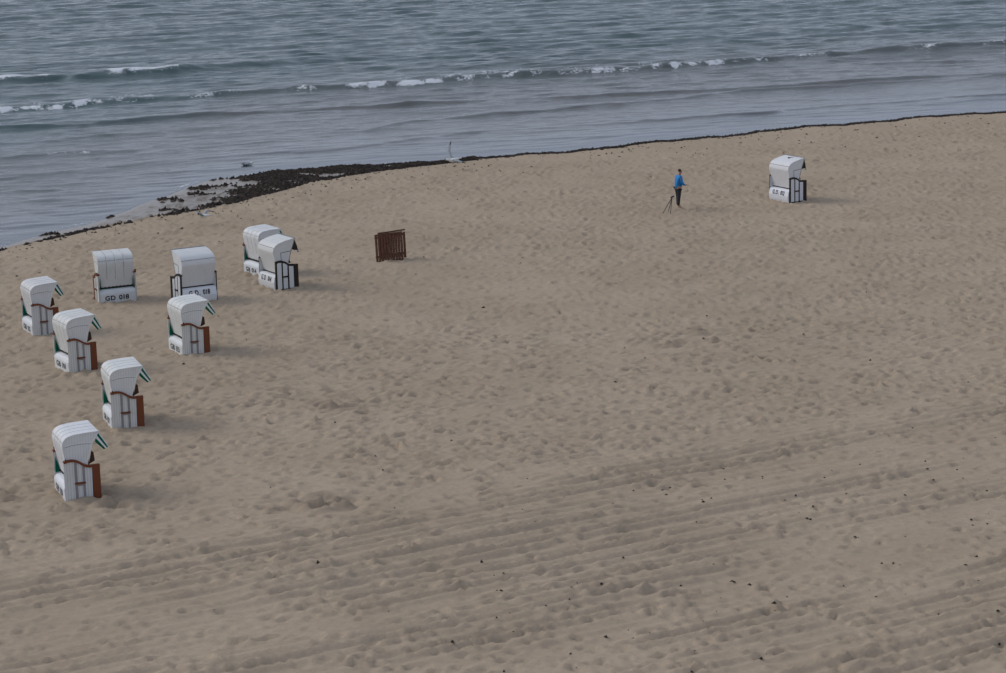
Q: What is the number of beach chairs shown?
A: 10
